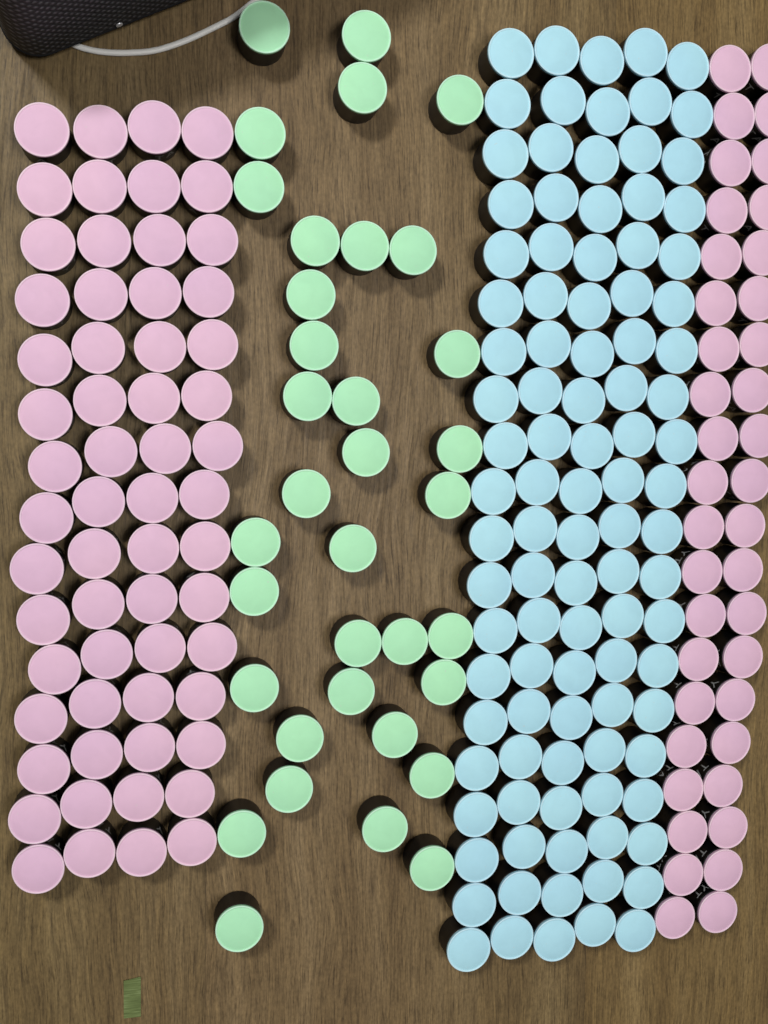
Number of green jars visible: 35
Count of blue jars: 100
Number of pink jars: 100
